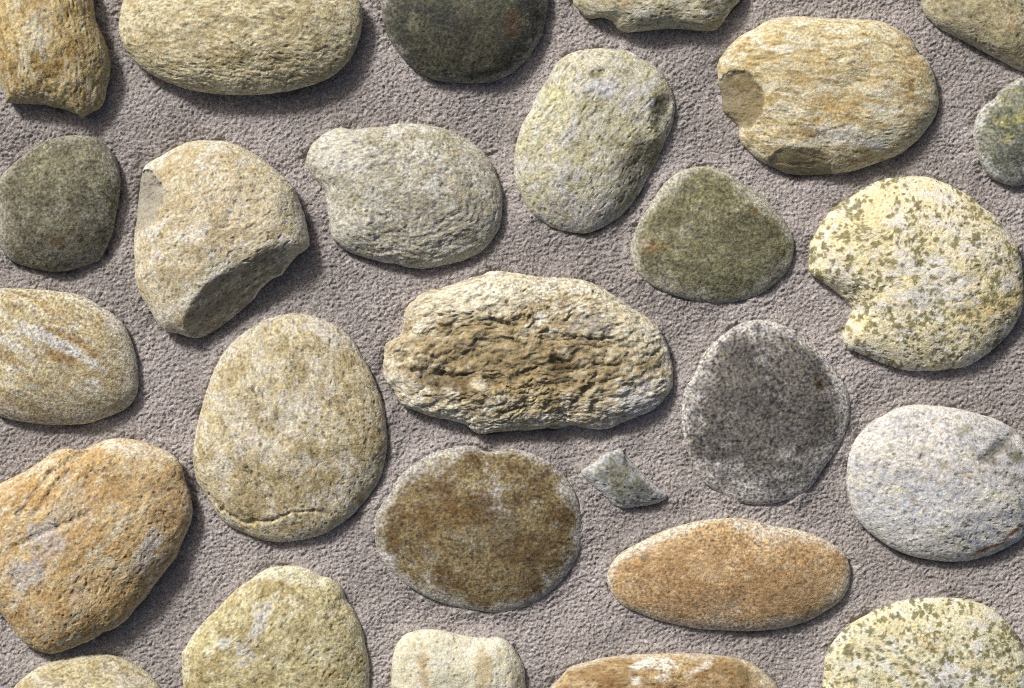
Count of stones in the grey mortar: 27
